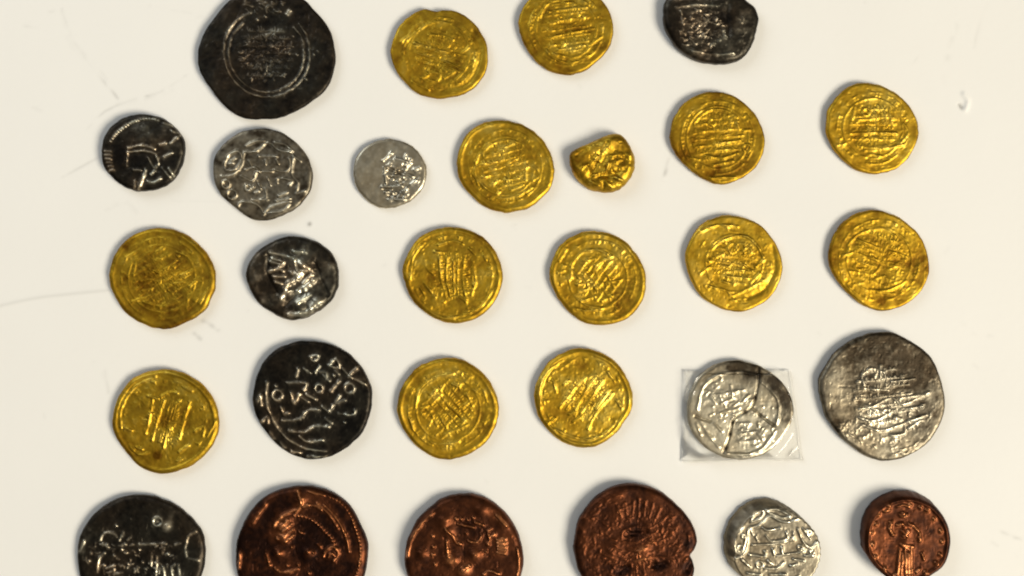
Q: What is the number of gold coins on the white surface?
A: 14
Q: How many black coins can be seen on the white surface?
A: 6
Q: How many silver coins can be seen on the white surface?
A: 5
